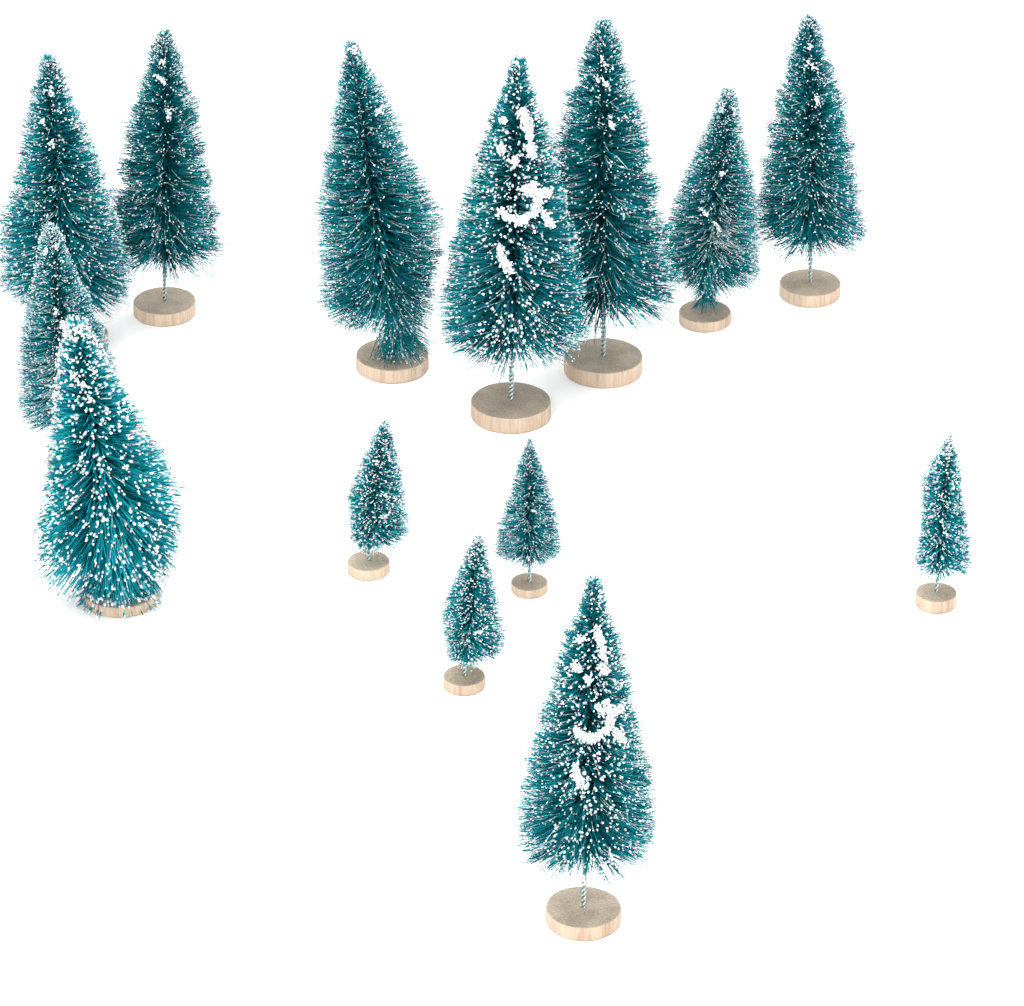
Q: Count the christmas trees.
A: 14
